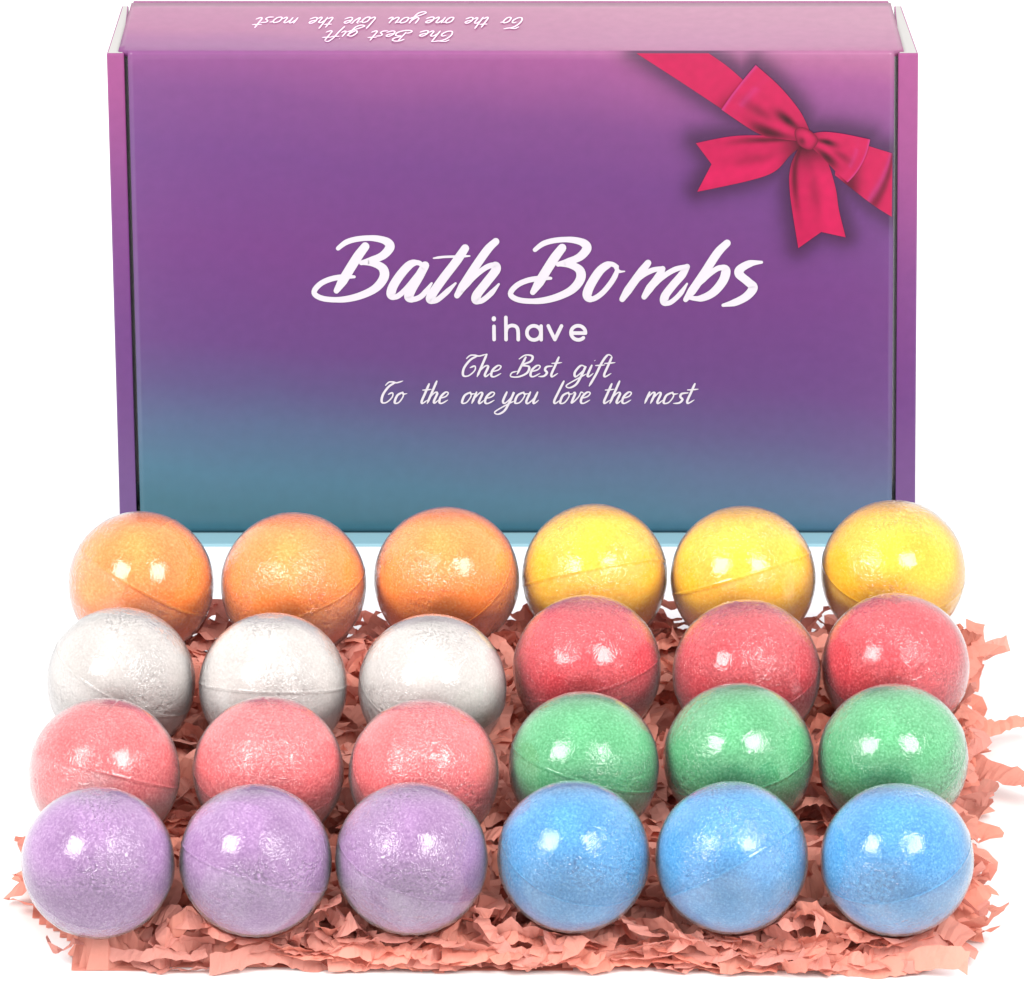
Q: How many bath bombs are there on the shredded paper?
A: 24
